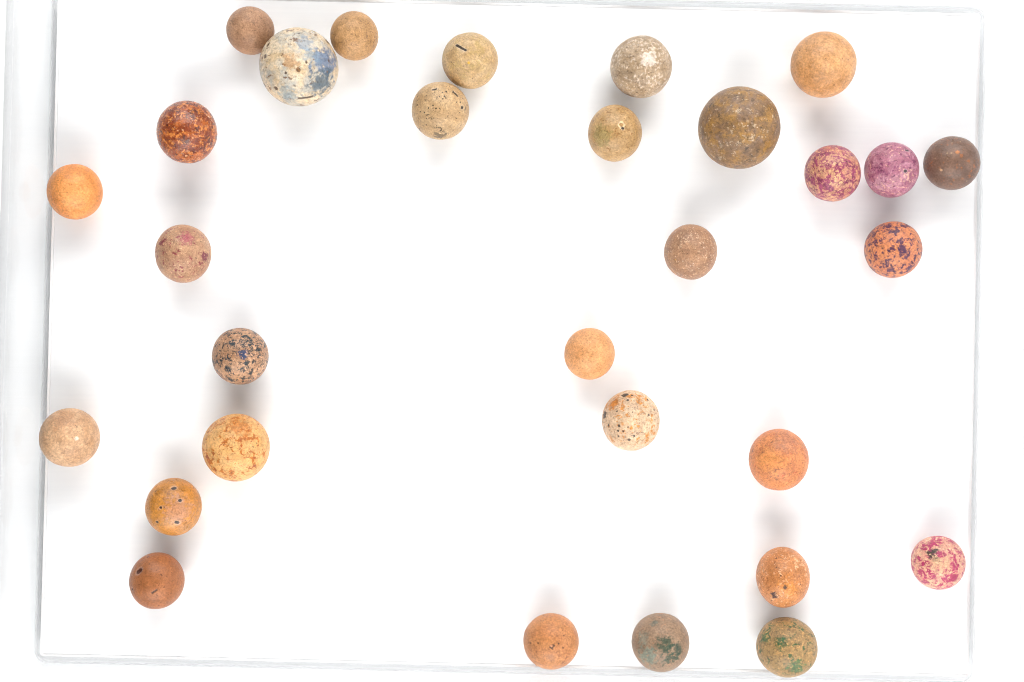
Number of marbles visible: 30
